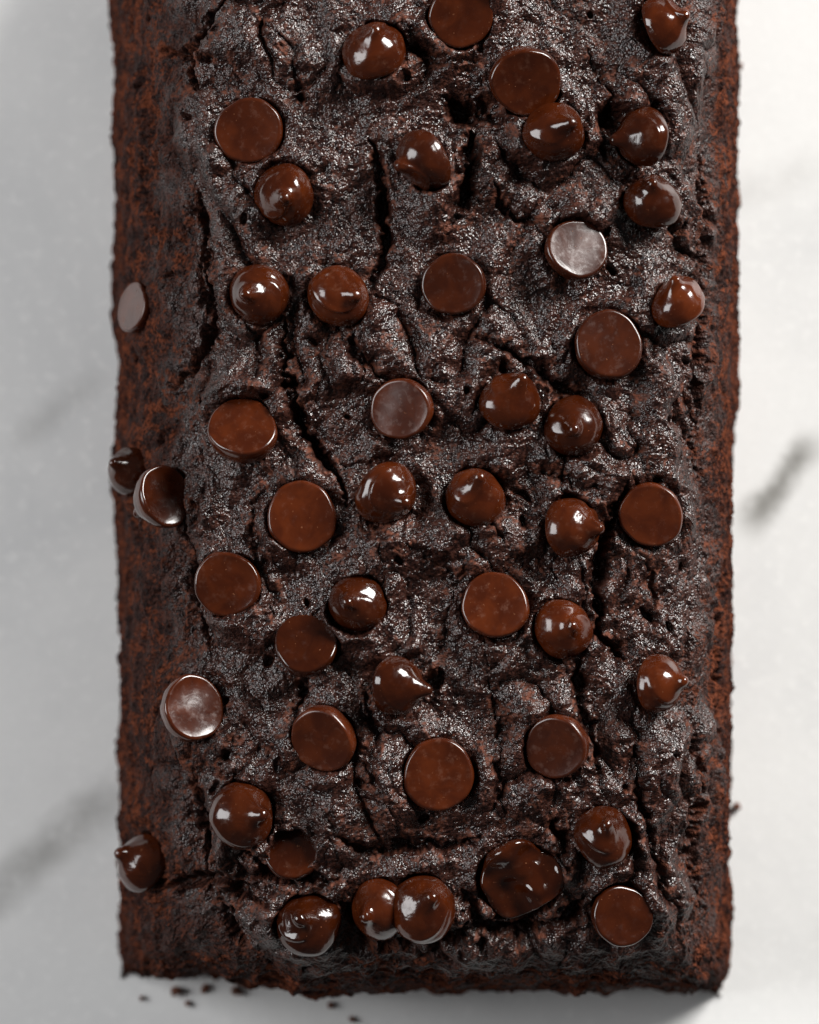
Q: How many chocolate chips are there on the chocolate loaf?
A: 48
